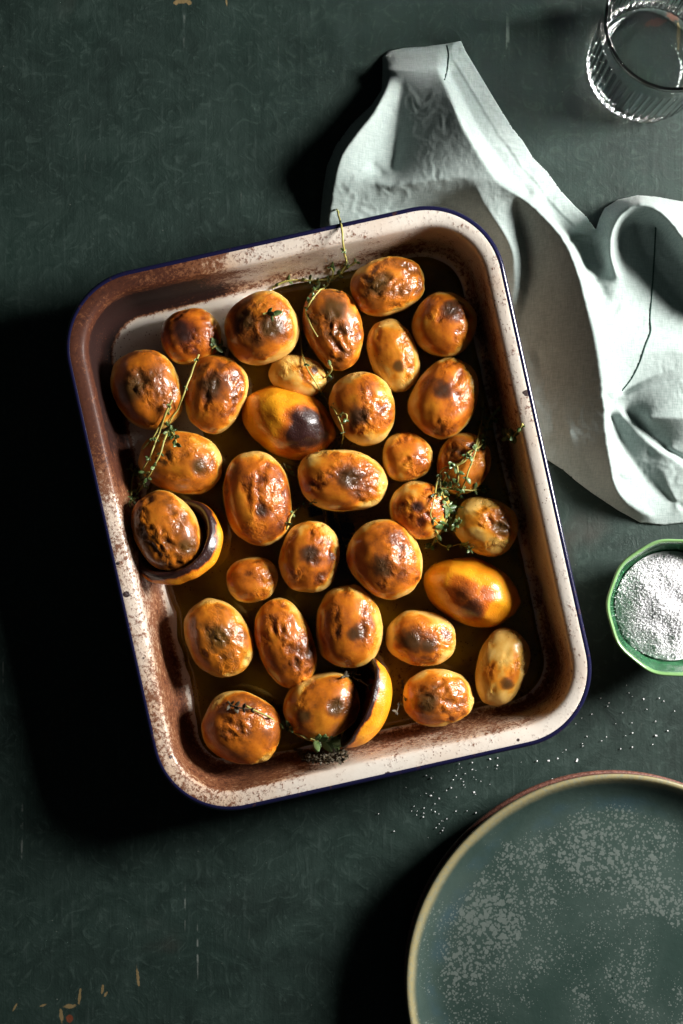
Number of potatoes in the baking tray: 30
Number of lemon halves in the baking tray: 4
